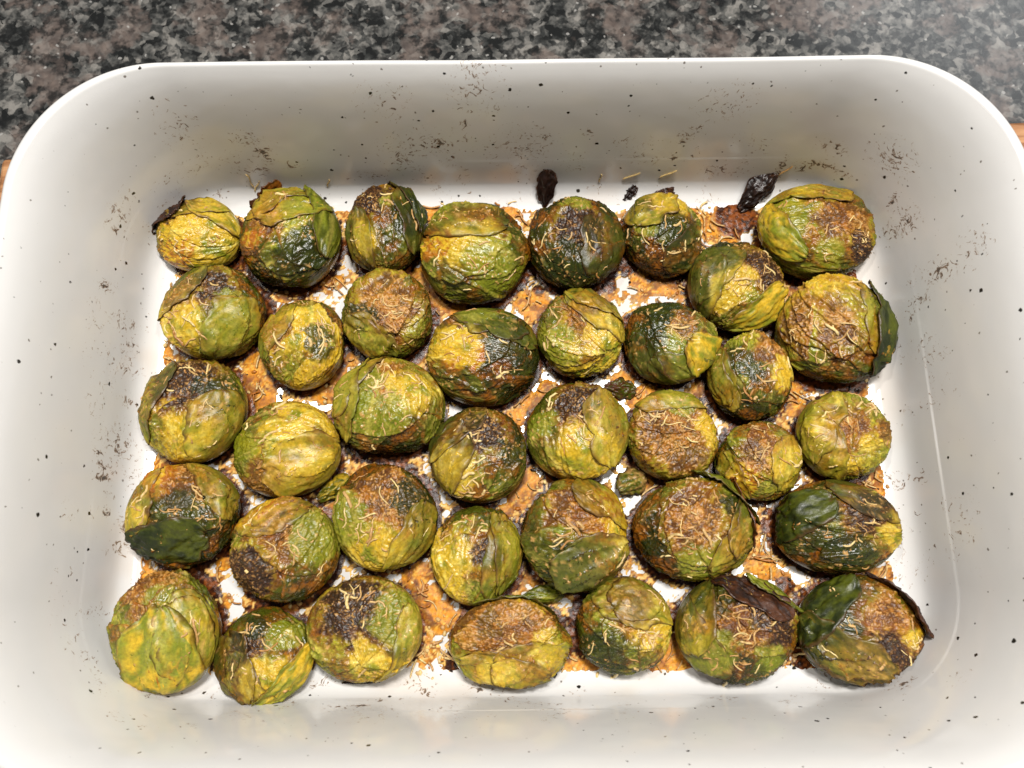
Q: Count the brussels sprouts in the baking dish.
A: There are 38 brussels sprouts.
